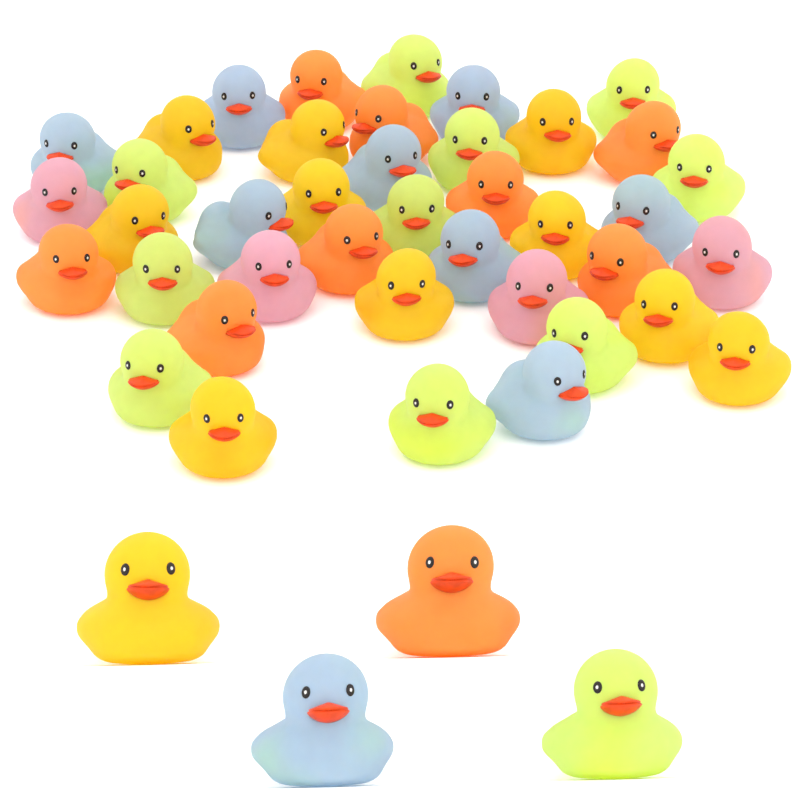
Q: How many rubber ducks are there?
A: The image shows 44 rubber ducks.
